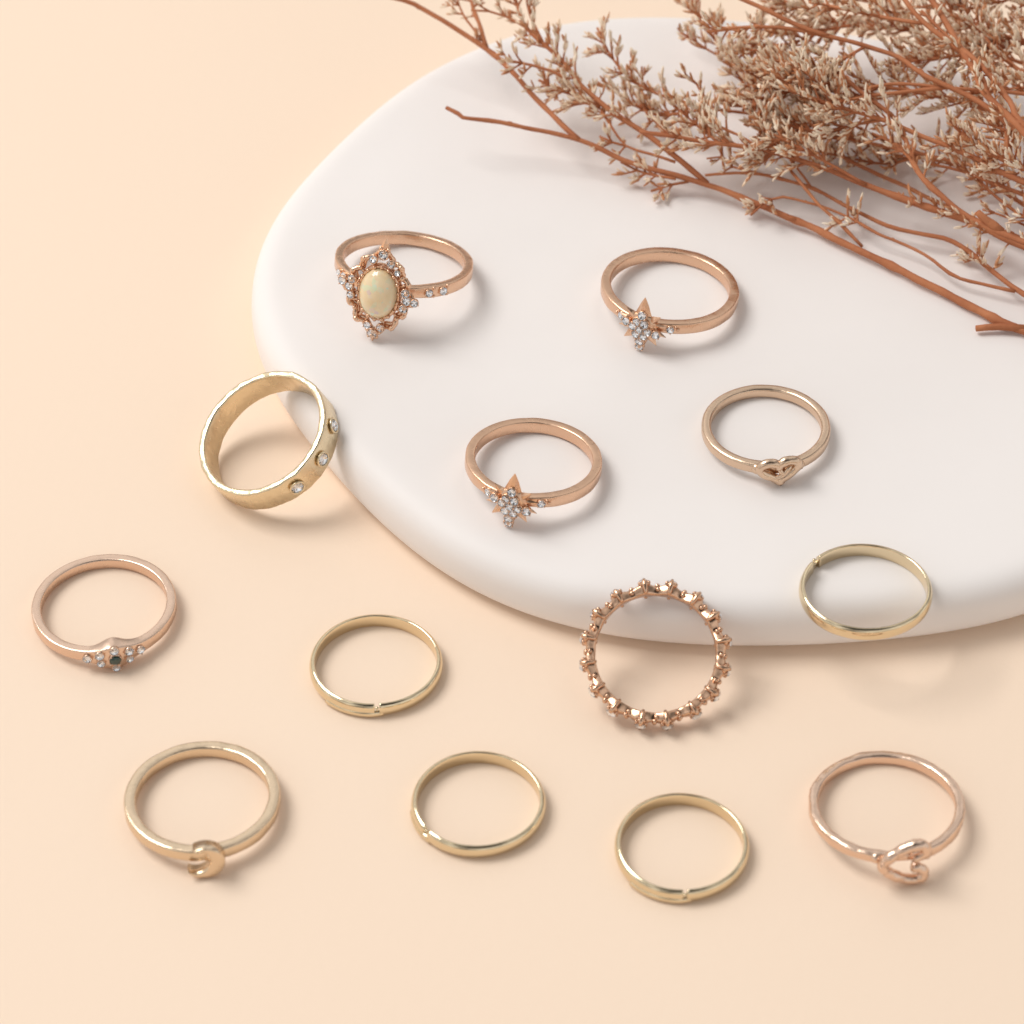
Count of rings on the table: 13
